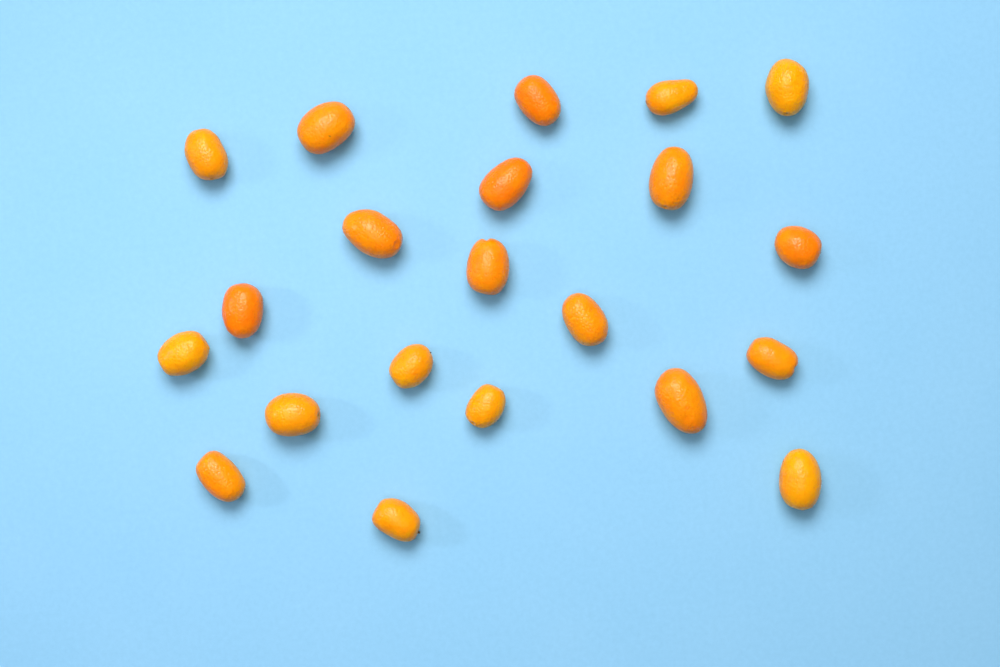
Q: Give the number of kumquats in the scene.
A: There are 21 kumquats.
